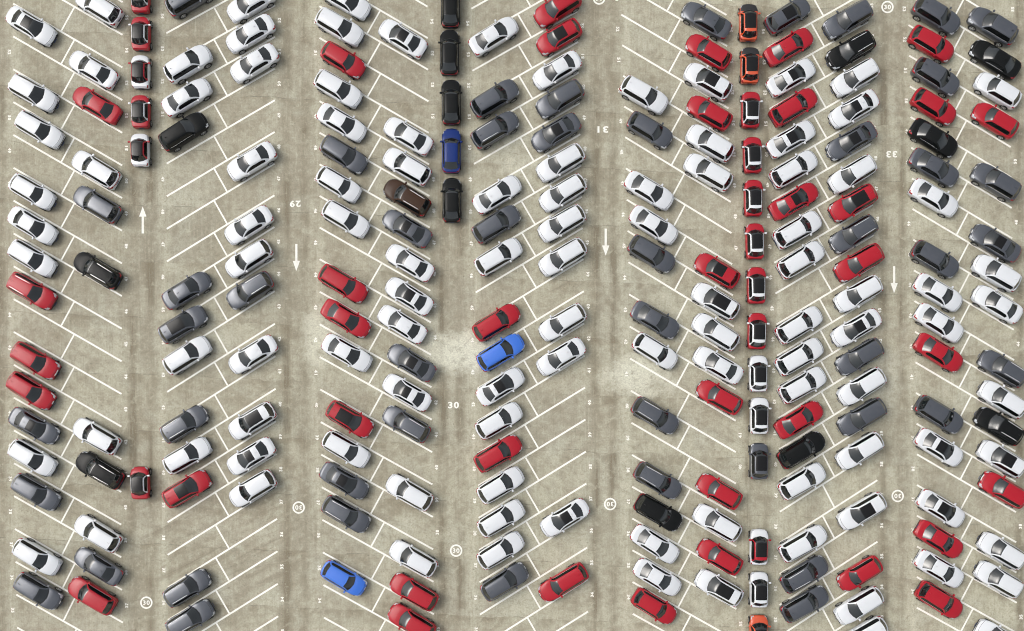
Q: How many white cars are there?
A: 114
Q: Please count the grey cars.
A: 48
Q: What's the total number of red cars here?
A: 48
